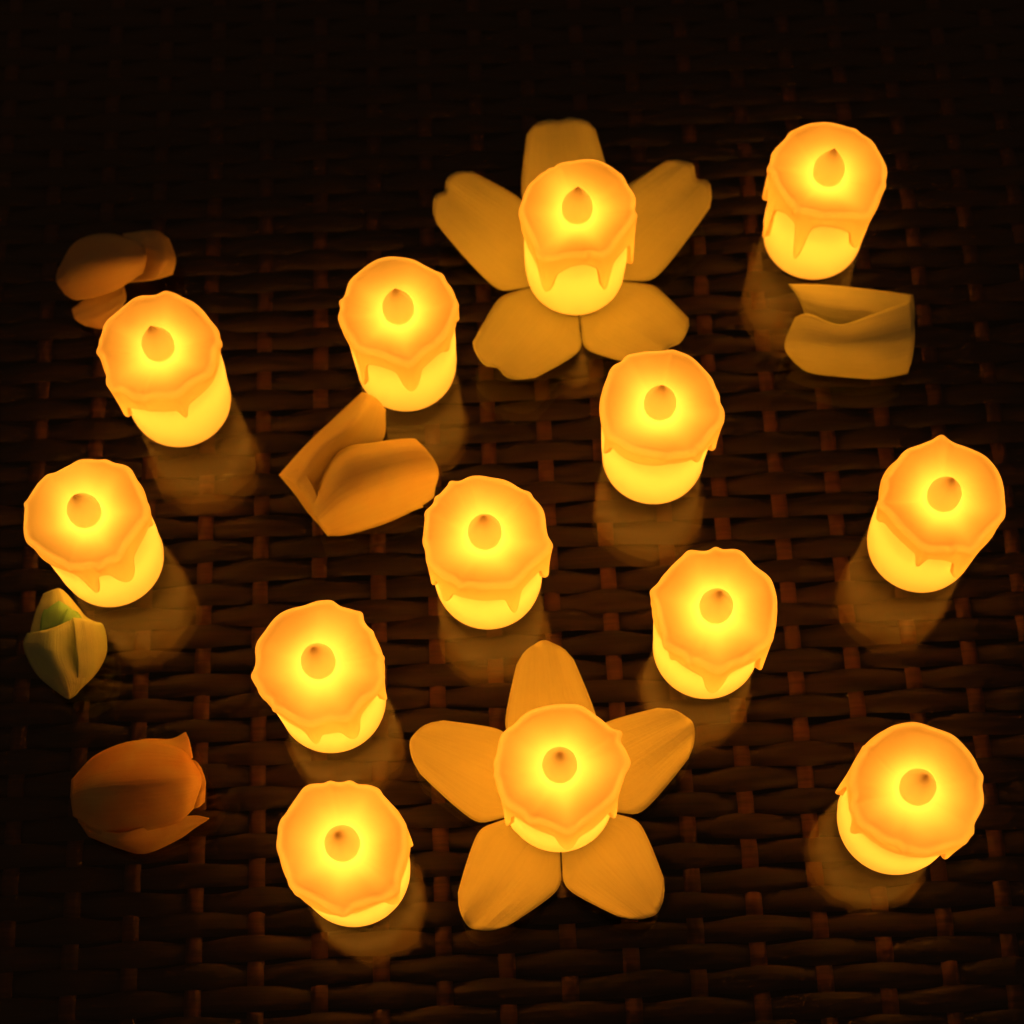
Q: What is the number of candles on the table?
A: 13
